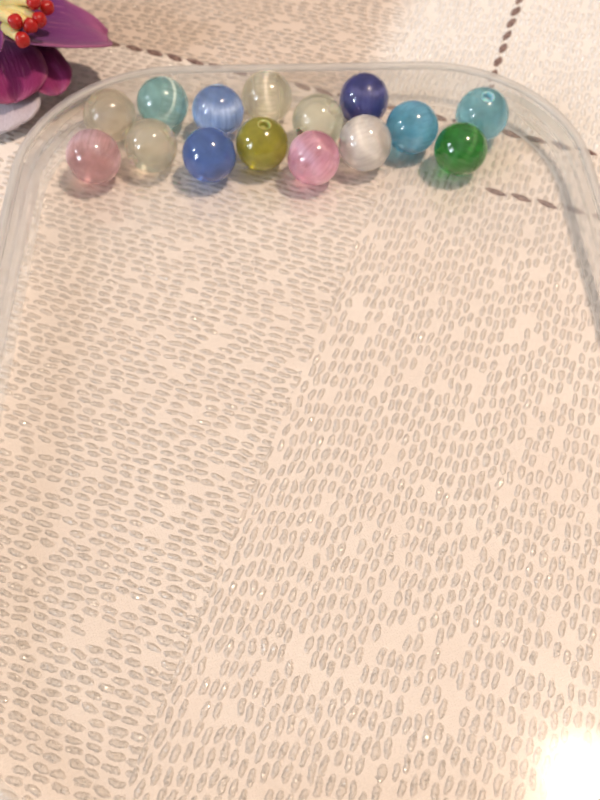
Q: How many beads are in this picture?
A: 15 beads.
